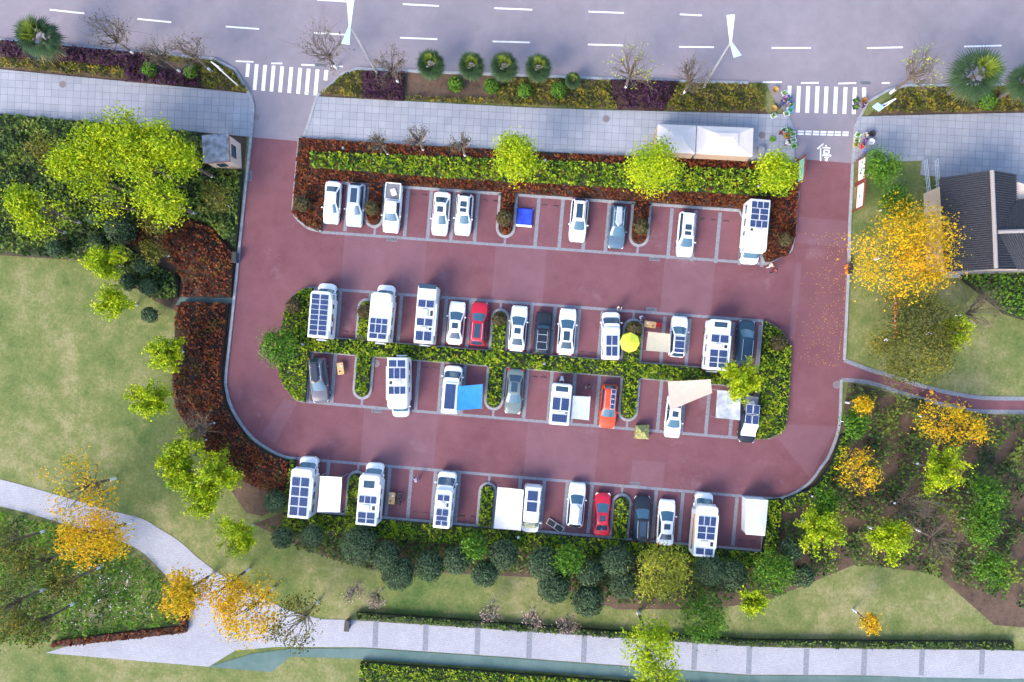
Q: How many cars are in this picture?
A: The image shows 24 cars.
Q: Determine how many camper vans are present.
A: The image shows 14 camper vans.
